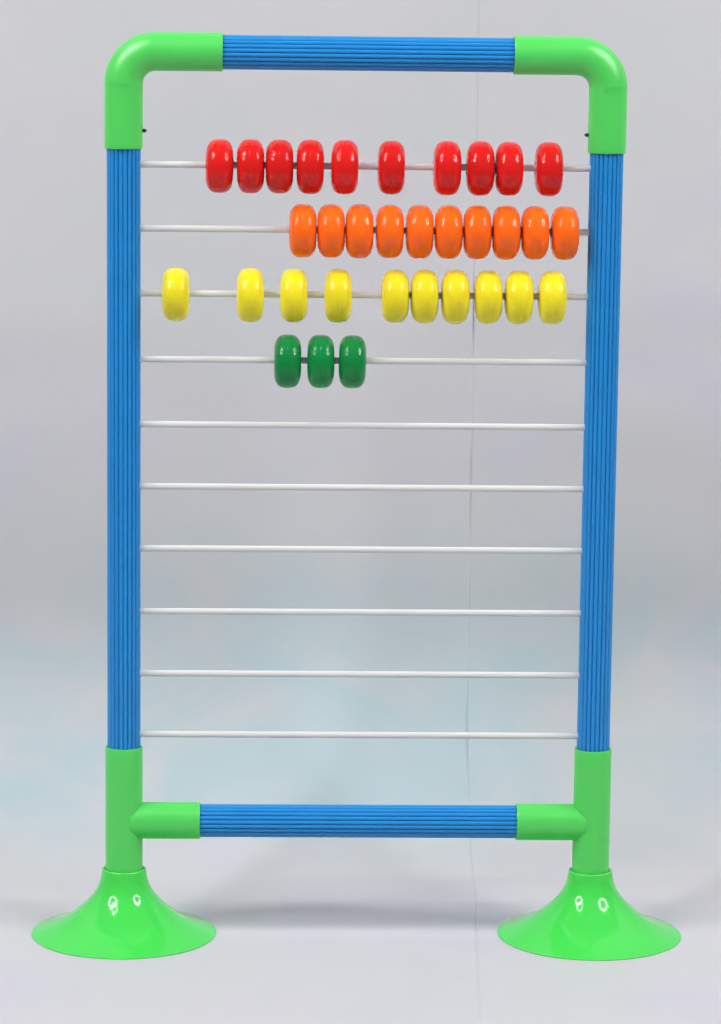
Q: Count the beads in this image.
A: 33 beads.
